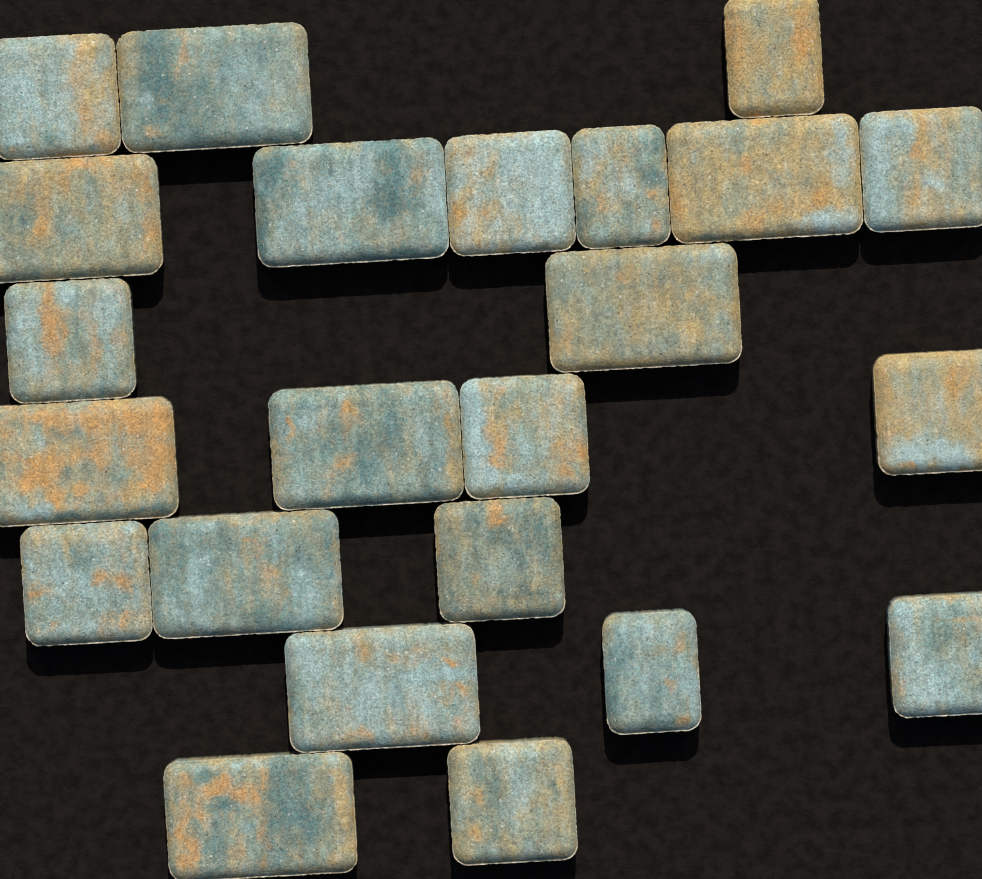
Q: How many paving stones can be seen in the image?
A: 23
